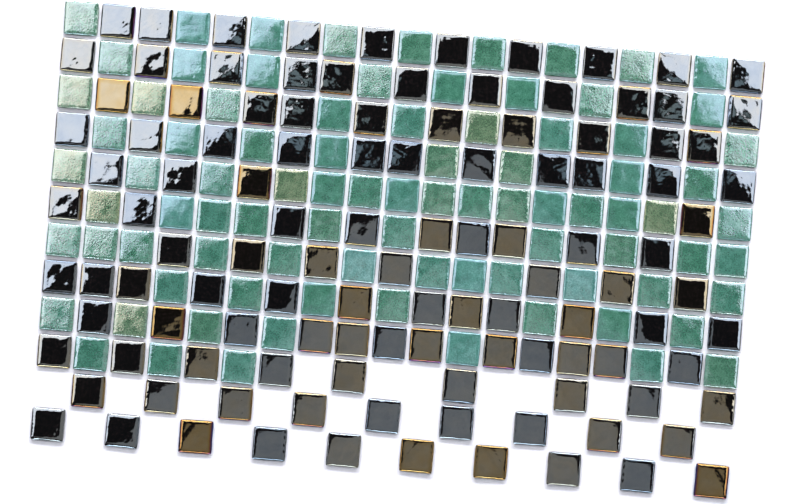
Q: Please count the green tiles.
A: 88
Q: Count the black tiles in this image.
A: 114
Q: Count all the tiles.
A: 202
